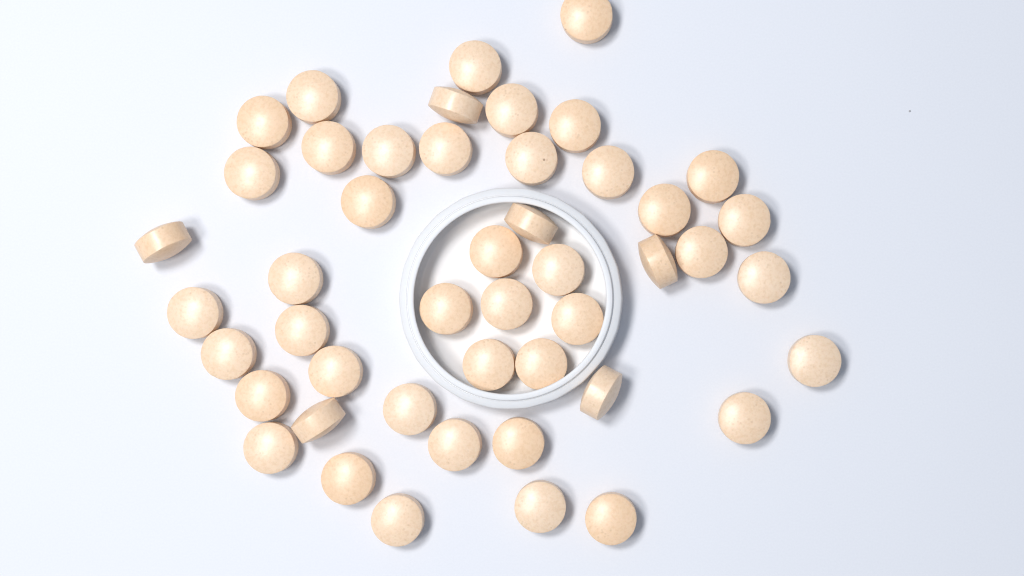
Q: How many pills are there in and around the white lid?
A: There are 47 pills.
